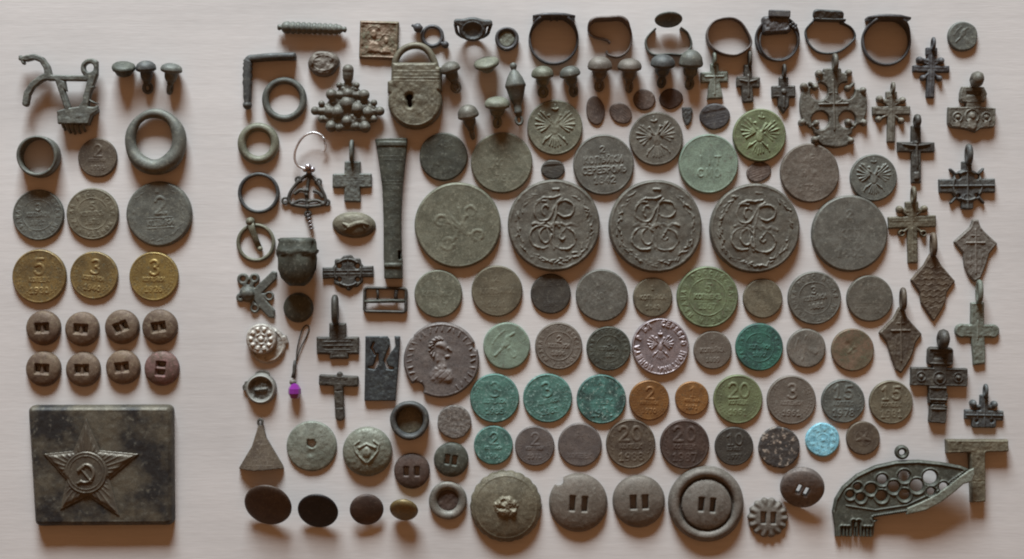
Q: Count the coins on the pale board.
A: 66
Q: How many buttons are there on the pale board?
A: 36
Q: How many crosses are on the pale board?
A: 21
